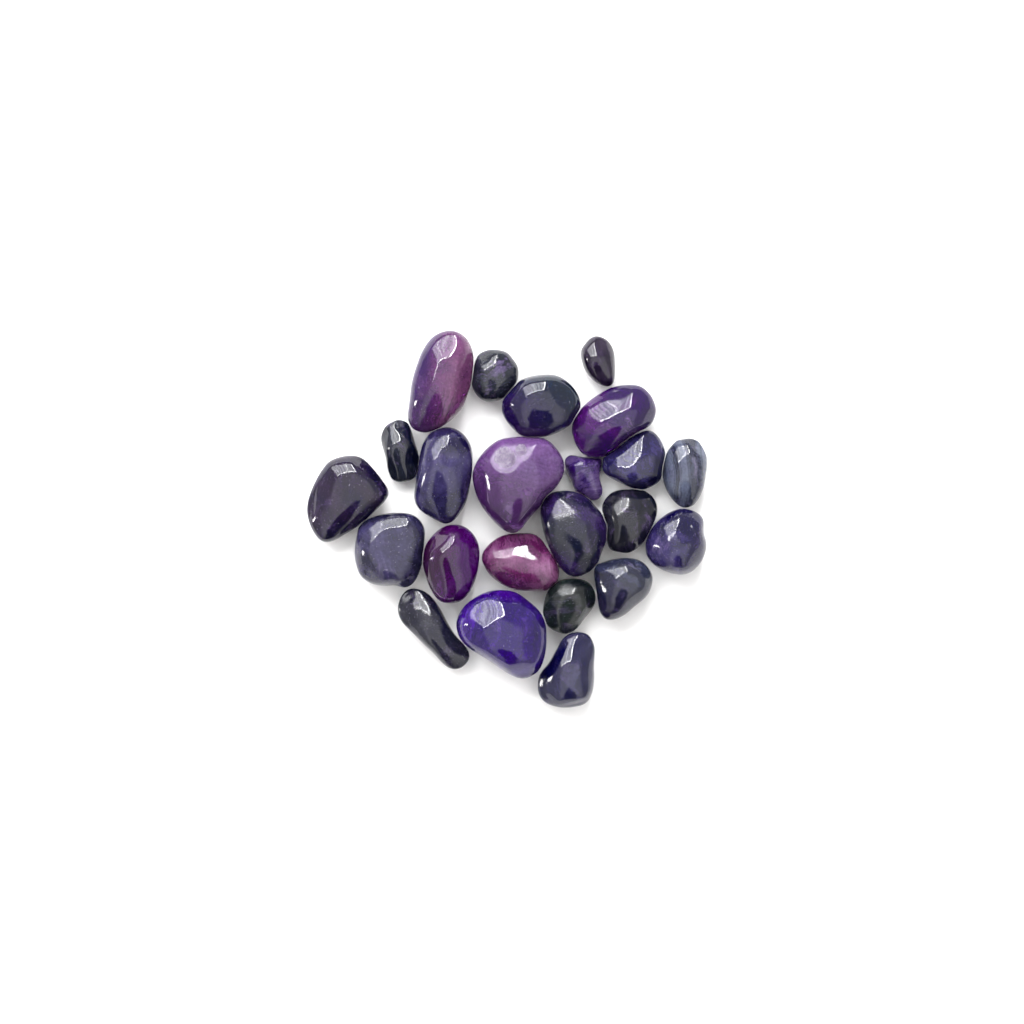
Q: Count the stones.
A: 23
